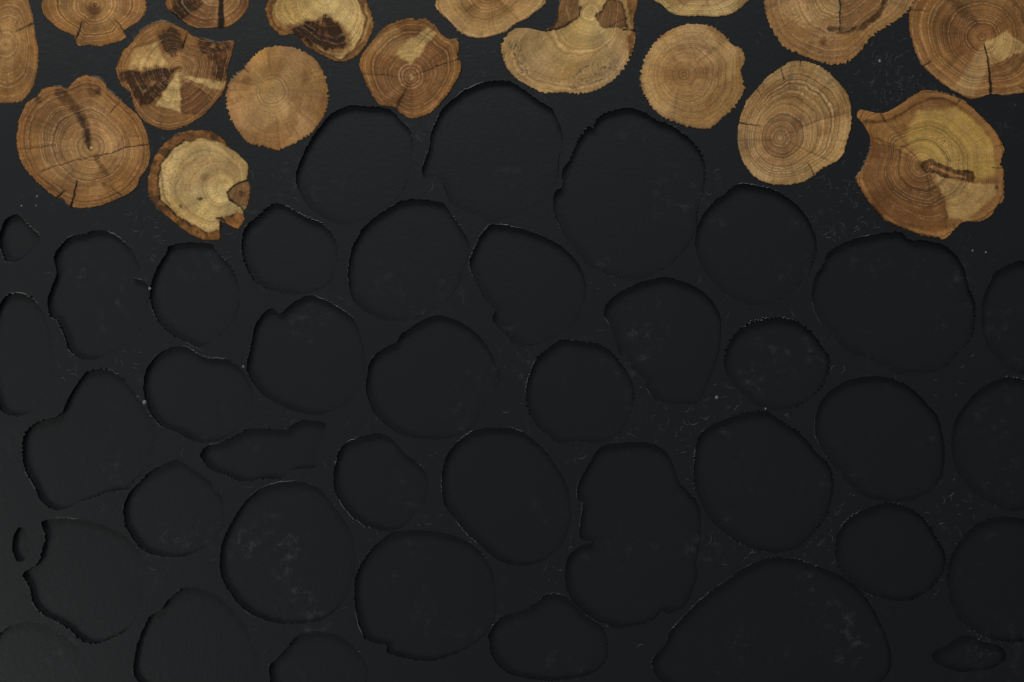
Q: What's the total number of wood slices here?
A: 17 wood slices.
